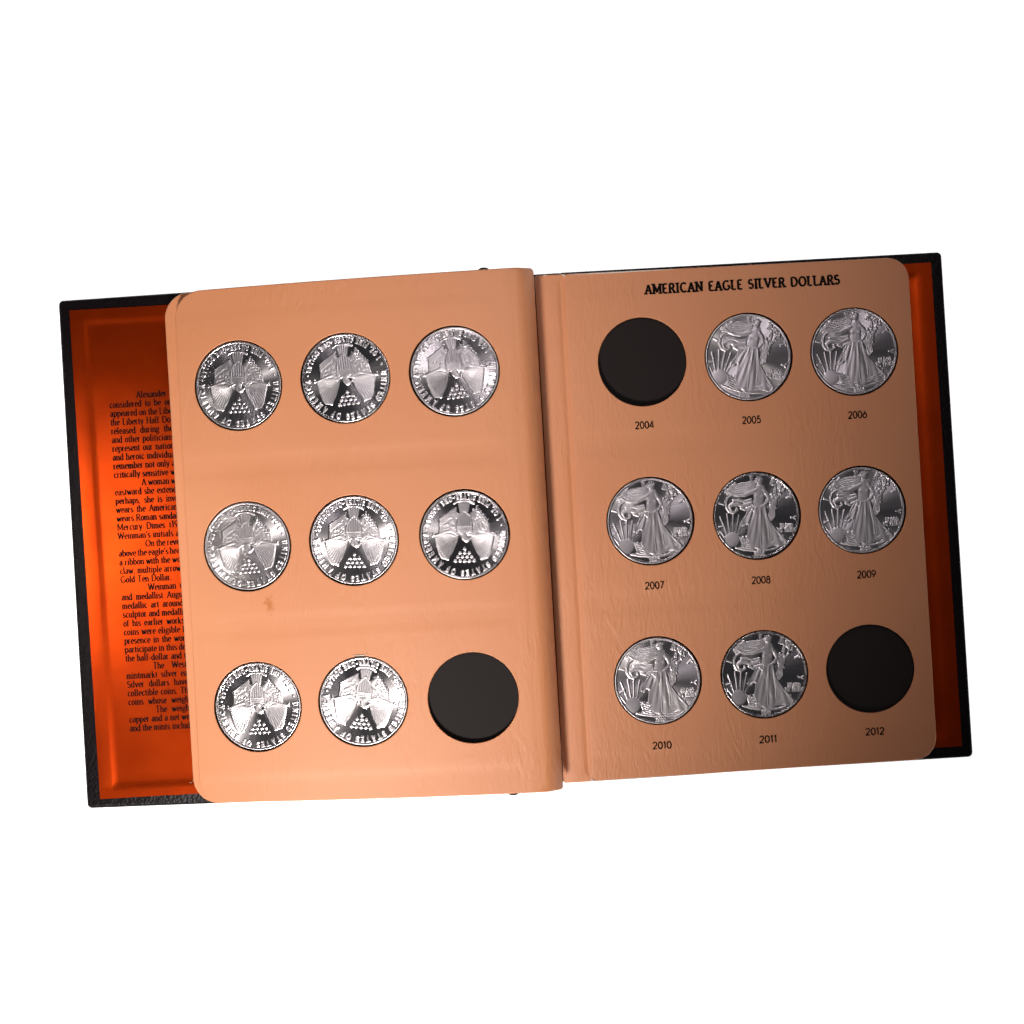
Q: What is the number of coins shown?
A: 15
